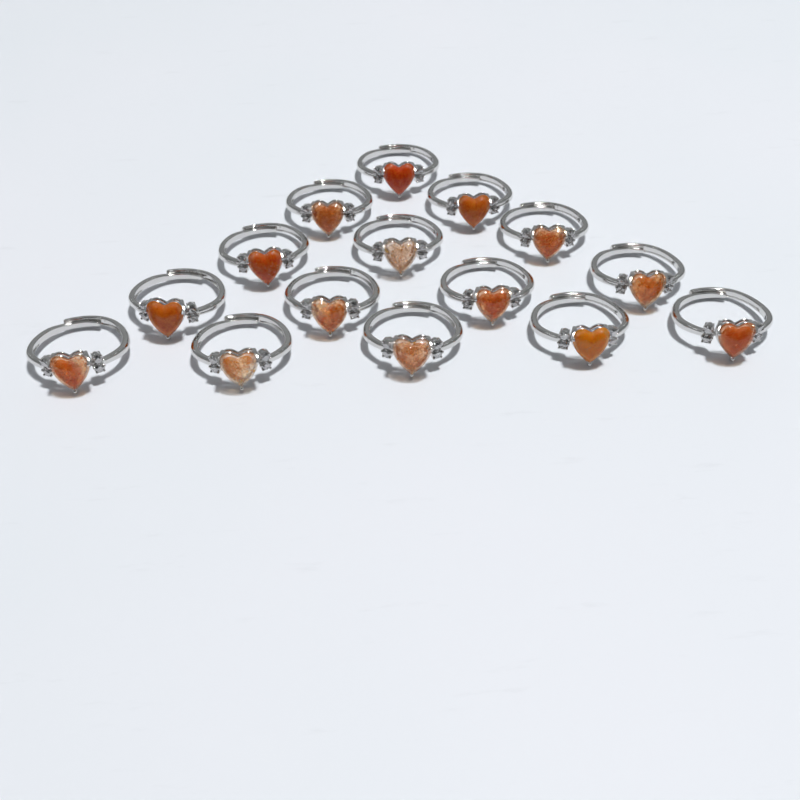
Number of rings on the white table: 15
